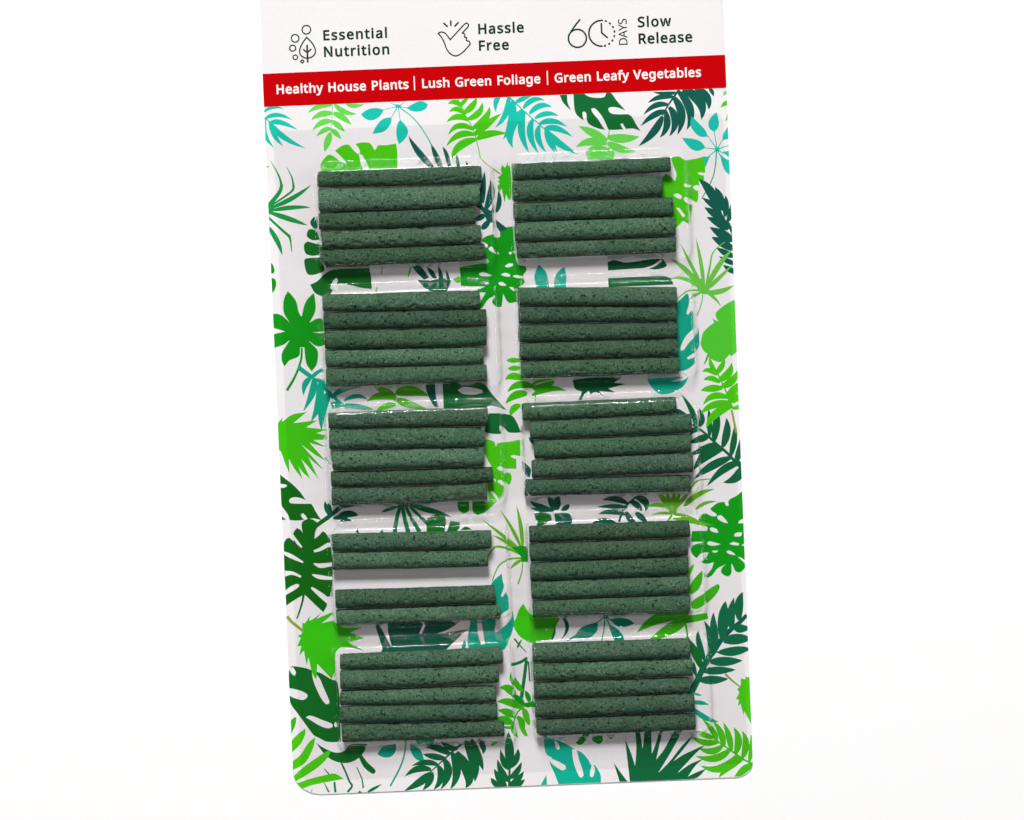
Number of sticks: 49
